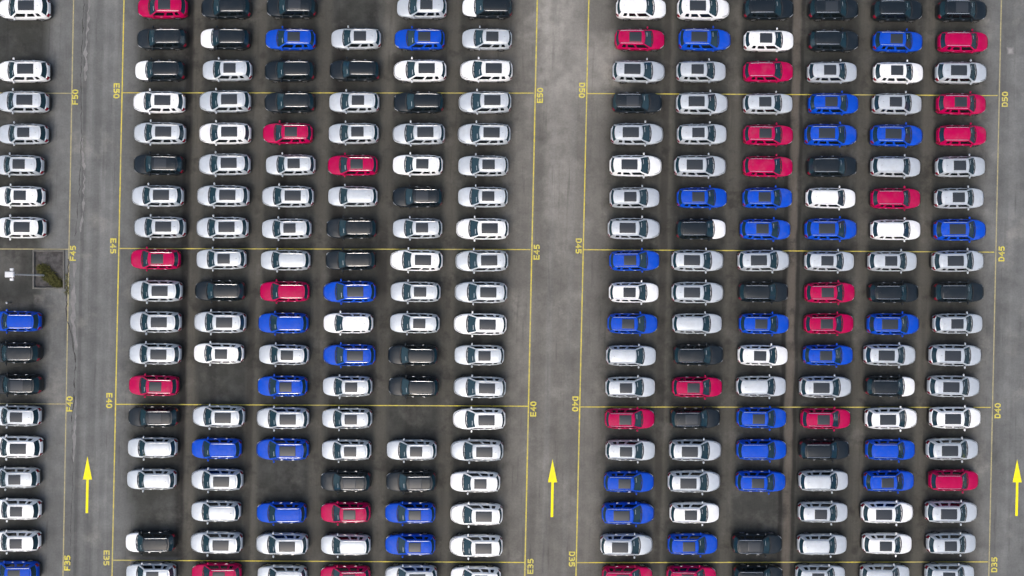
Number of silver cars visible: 101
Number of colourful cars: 61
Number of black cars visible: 40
